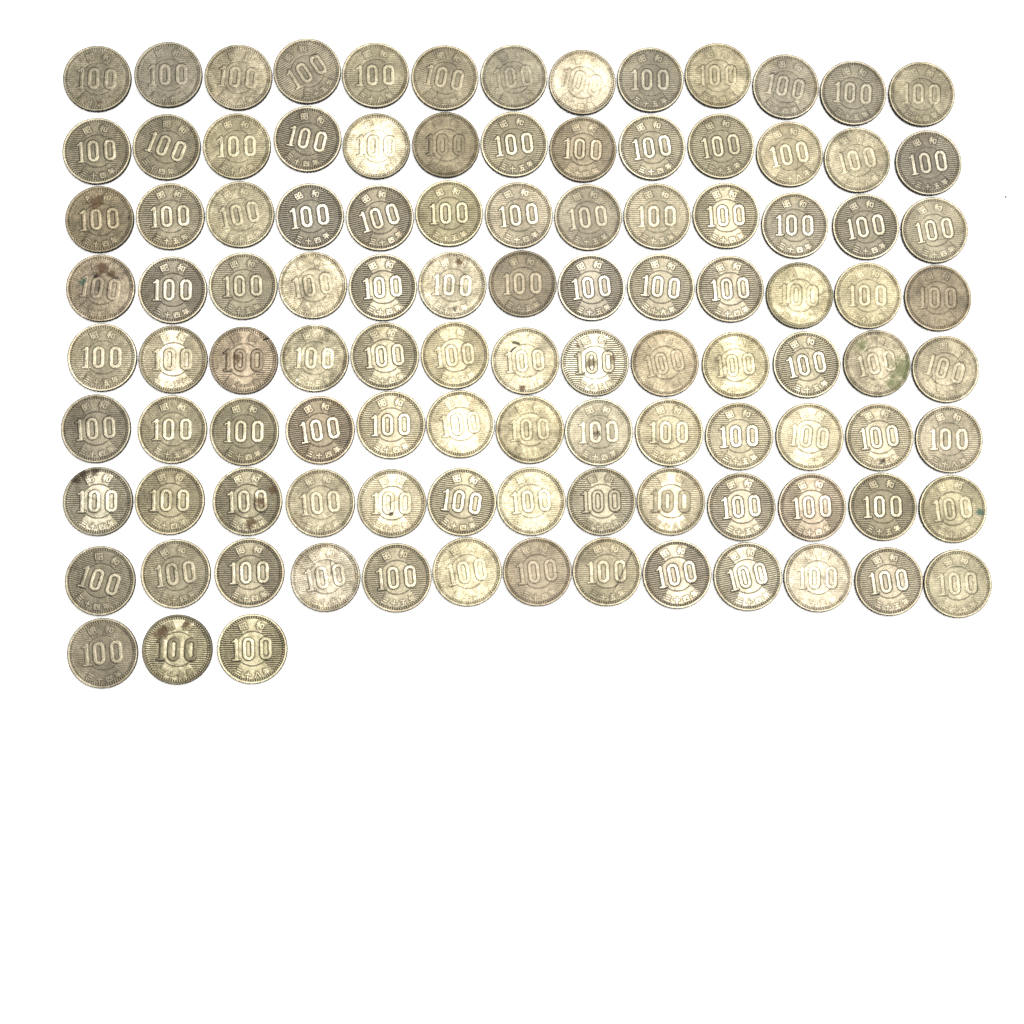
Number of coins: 107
